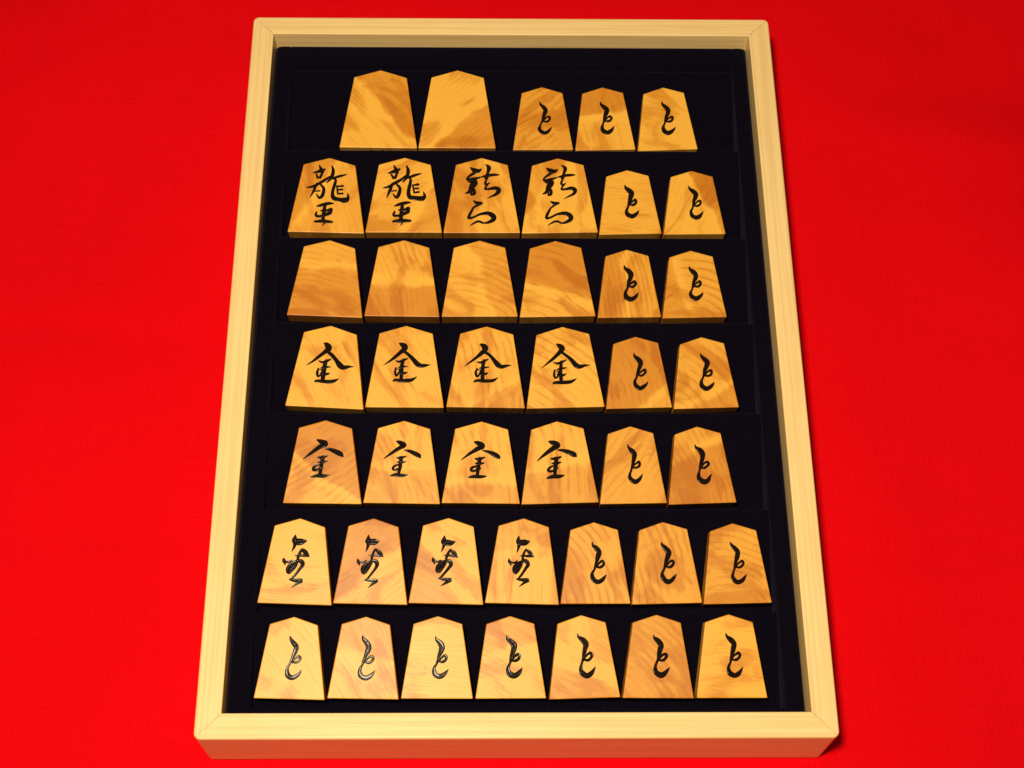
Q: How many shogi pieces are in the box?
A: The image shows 43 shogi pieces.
